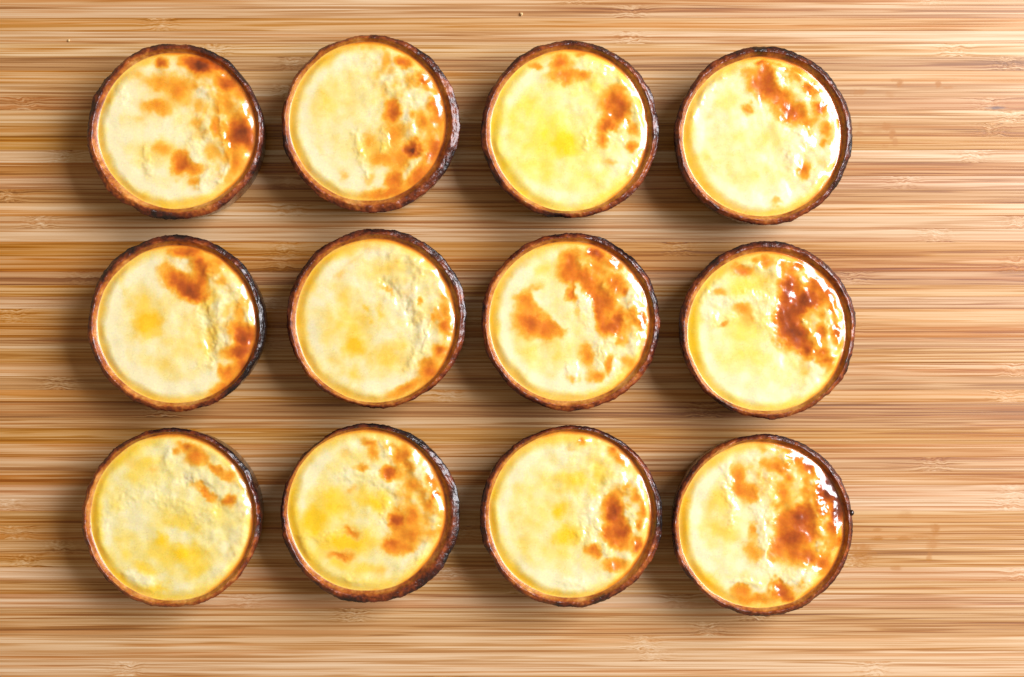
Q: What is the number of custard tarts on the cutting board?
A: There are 12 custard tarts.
